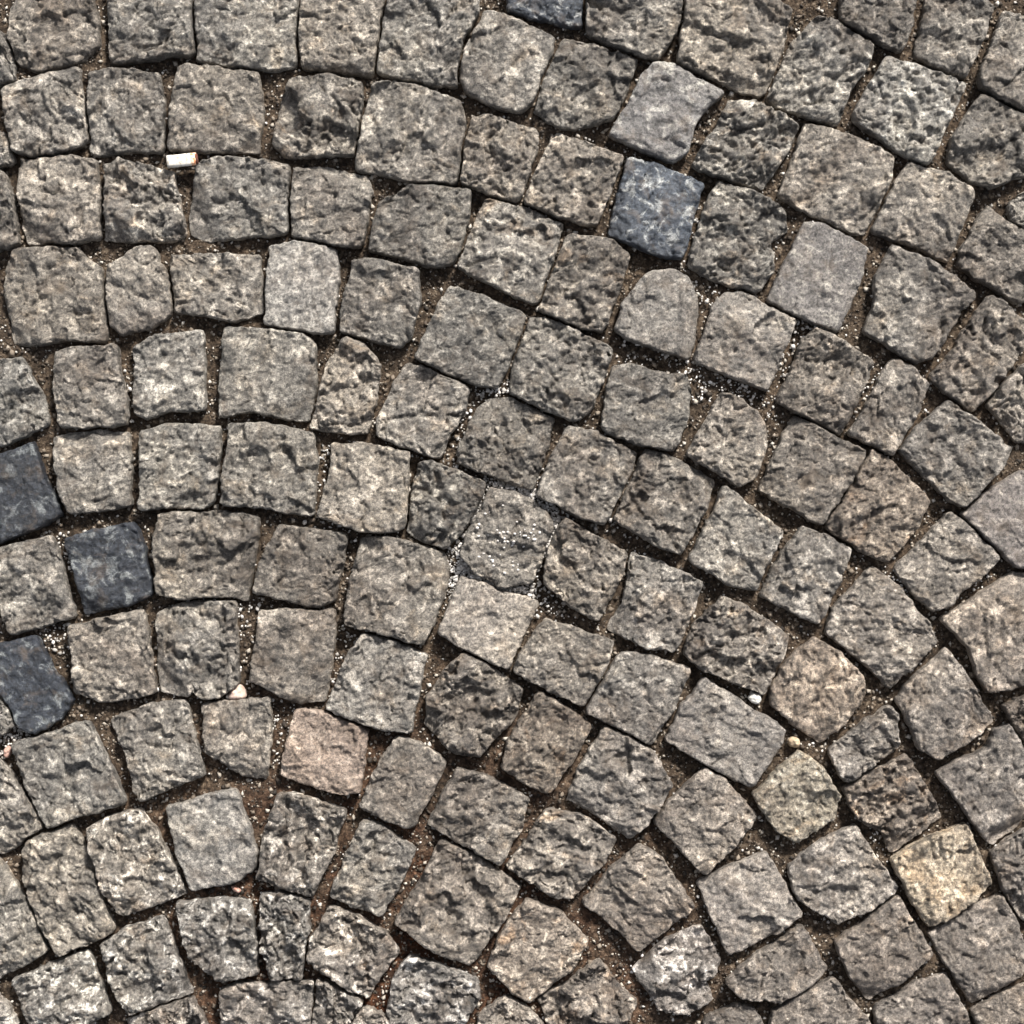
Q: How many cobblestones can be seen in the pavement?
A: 154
